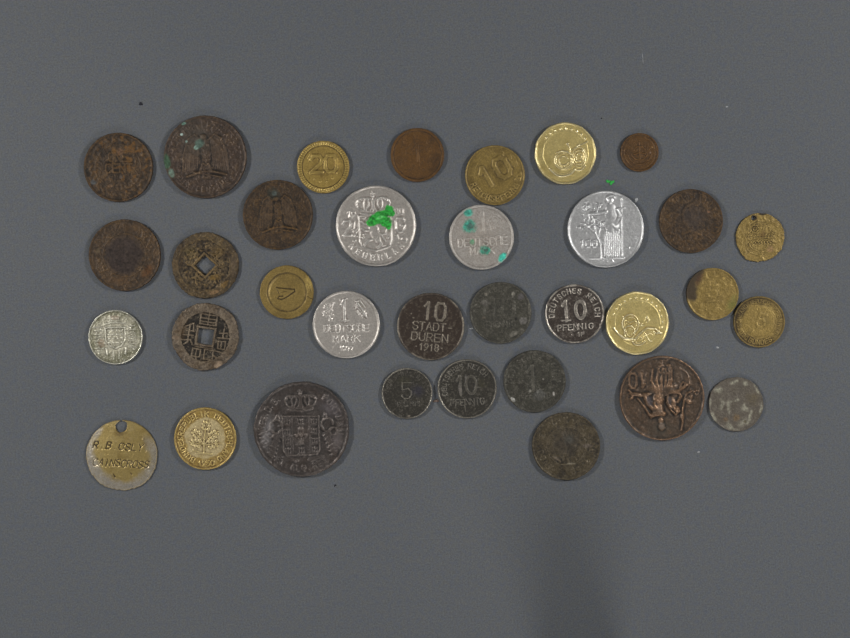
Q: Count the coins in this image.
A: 34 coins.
